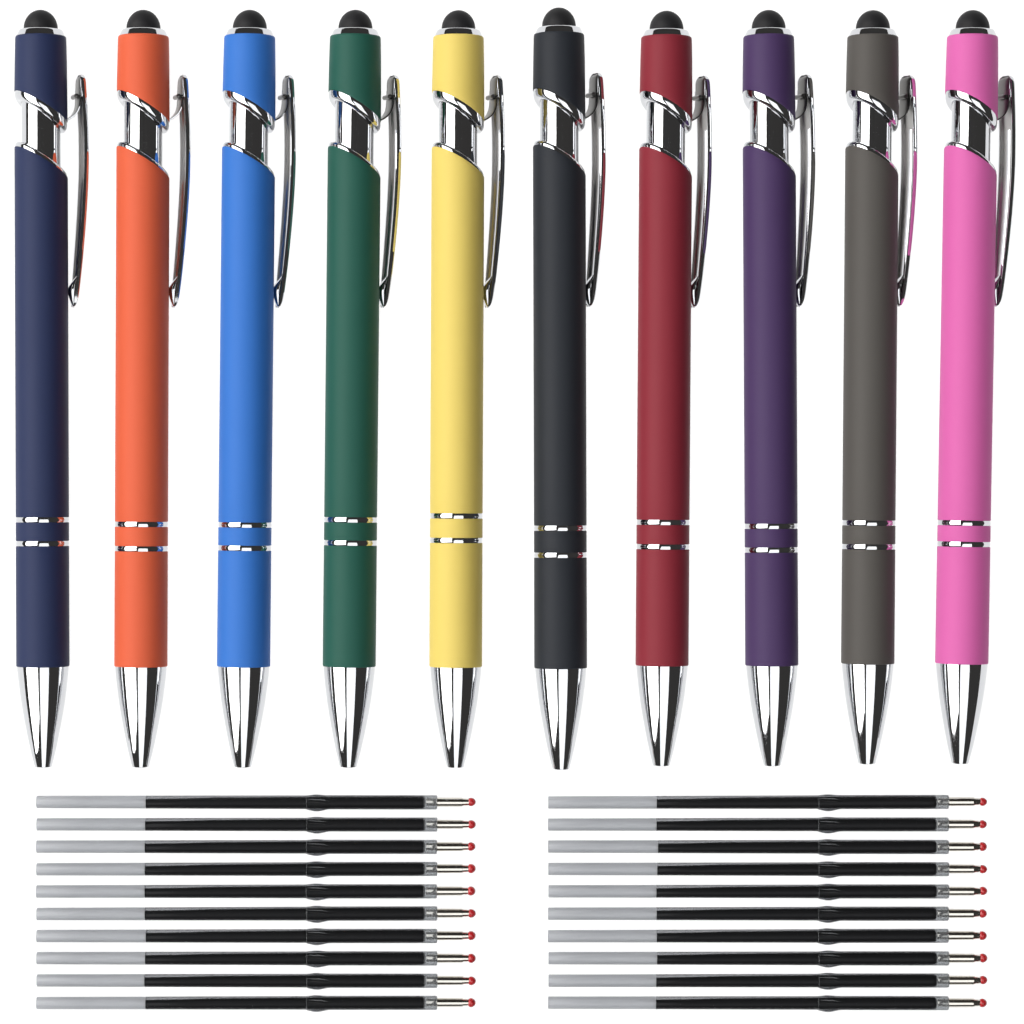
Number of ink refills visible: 20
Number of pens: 10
